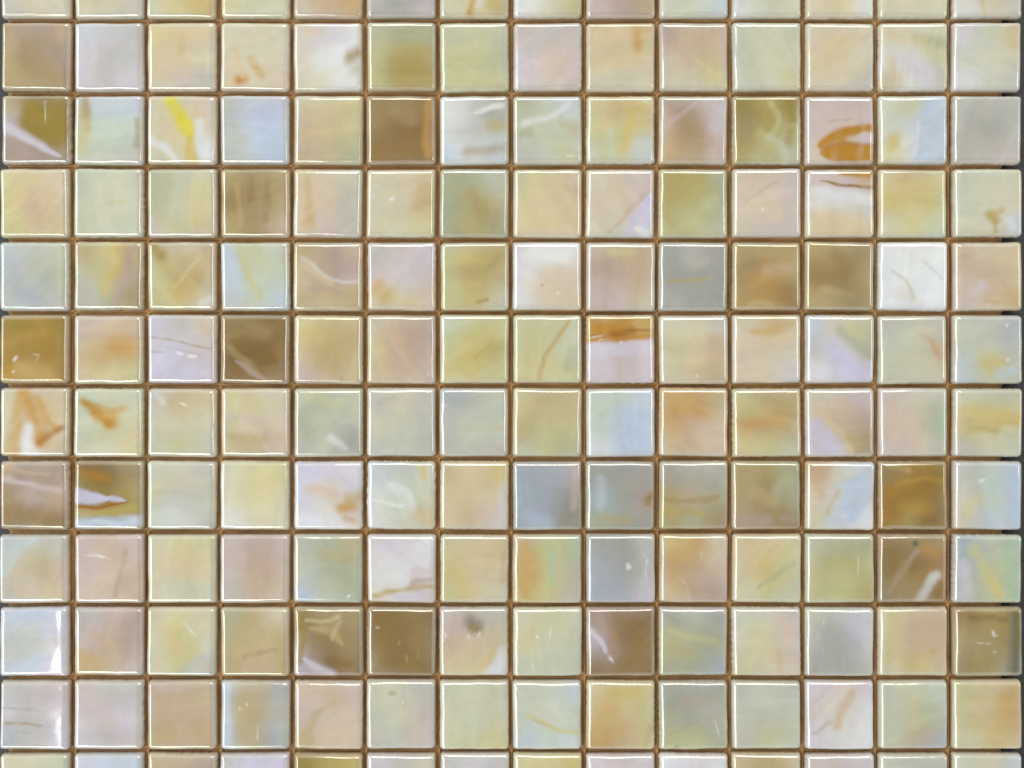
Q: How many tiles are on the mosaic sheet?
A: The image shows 168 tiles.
